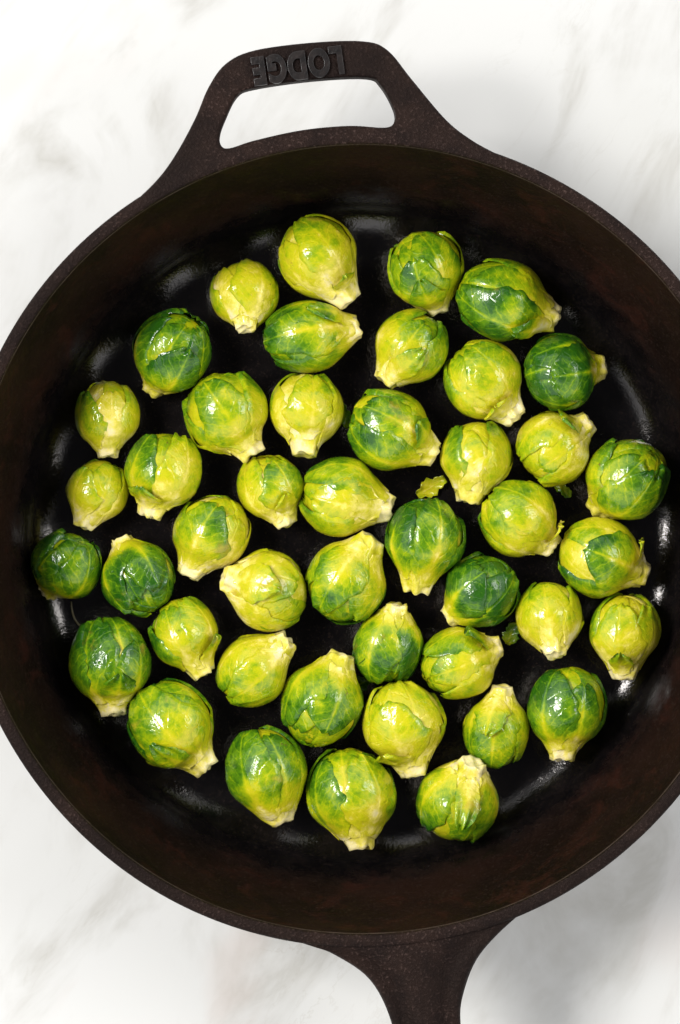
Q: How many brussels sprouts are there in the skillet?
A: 44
